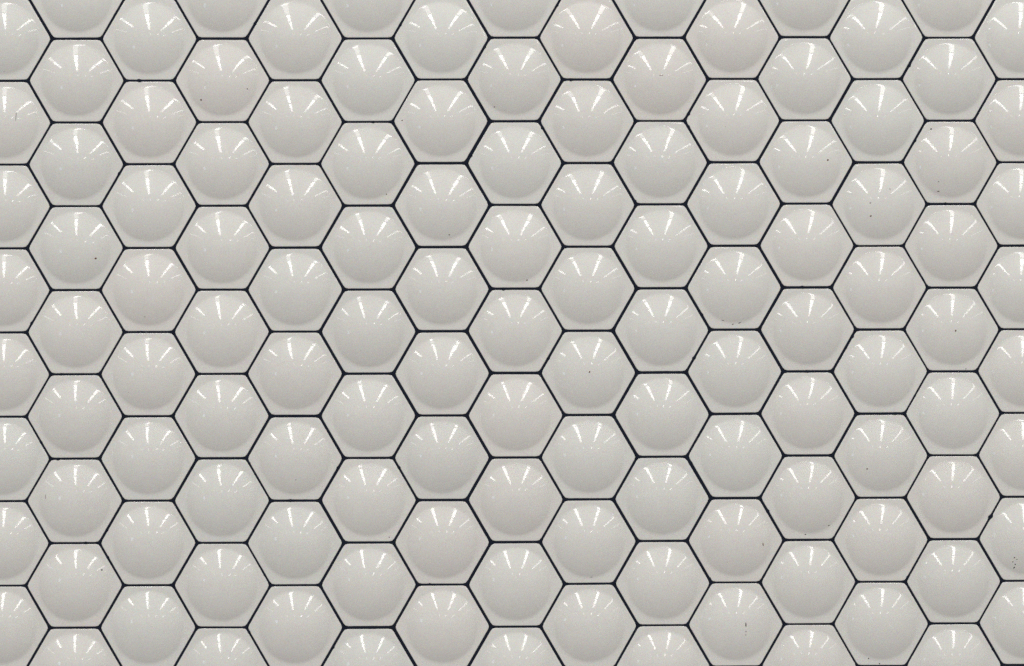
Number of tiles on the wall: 127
